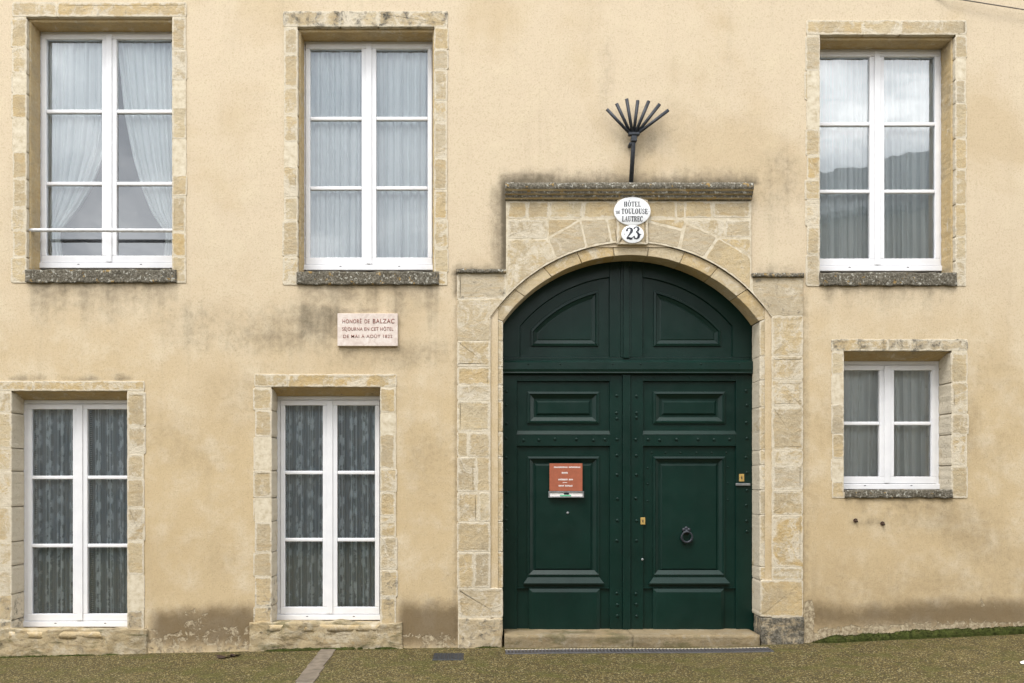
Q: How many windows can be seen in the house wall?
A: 6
